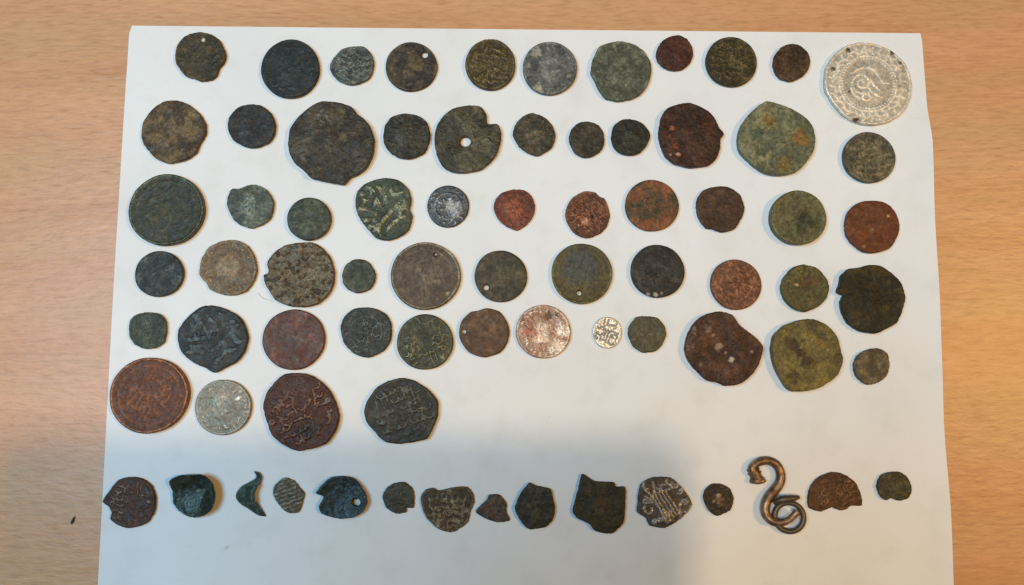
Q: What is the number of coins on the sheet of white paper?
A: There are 73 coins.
